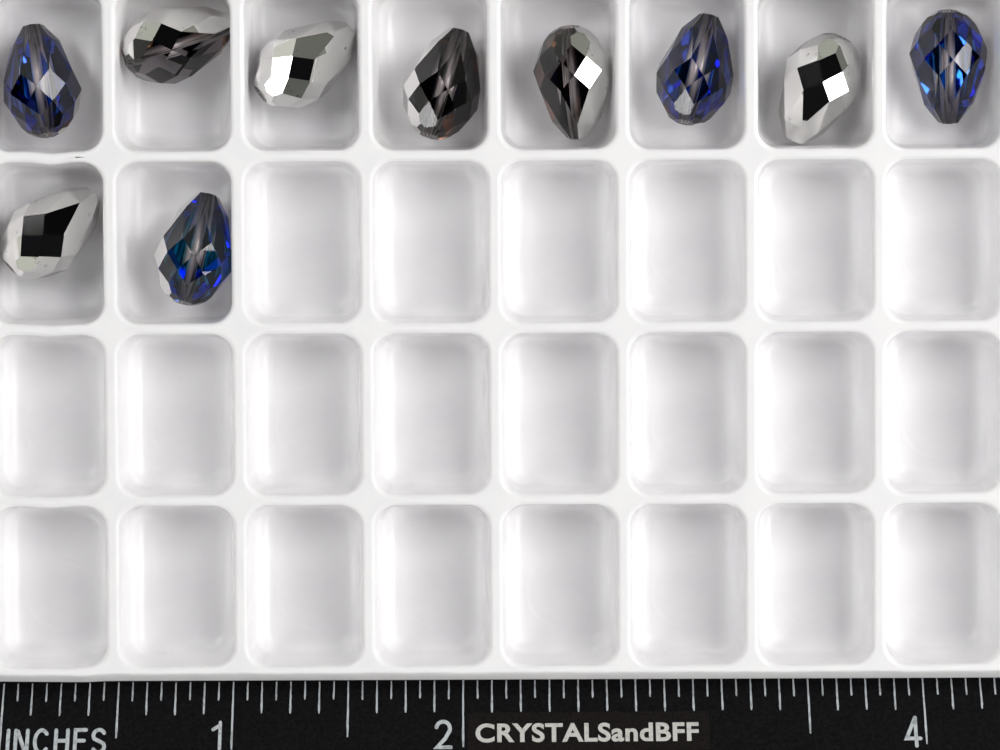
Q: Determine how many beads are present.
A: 10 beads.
